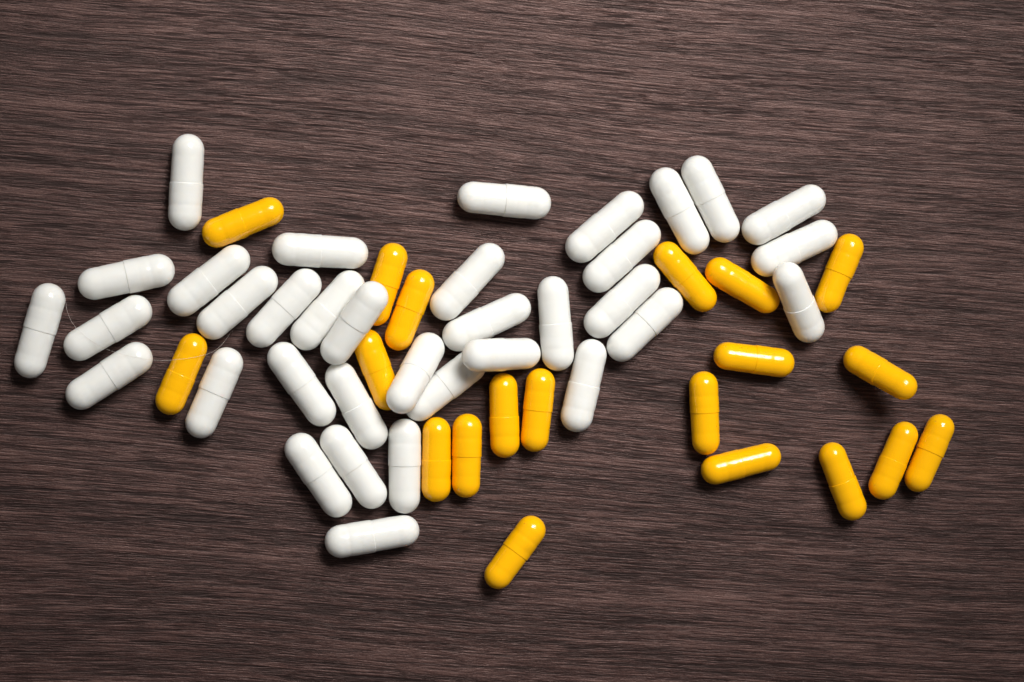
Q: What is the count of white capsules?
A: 35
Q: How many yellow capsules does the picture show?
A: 20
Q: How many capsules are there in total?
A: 55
